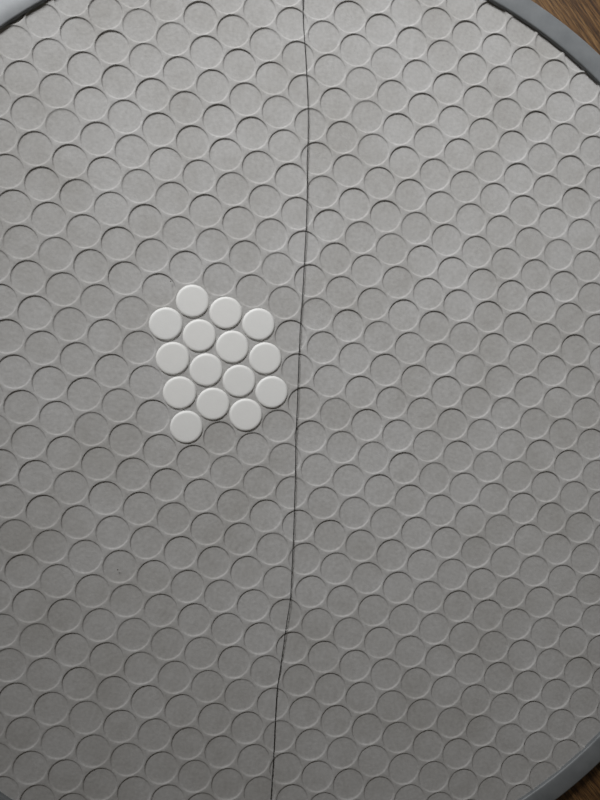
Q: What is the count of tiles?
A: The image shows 15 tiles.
